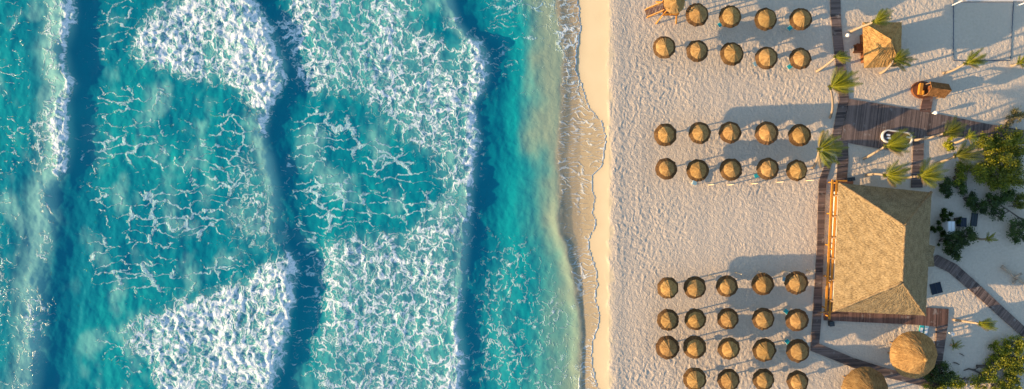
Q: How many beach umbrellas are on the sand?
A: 38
